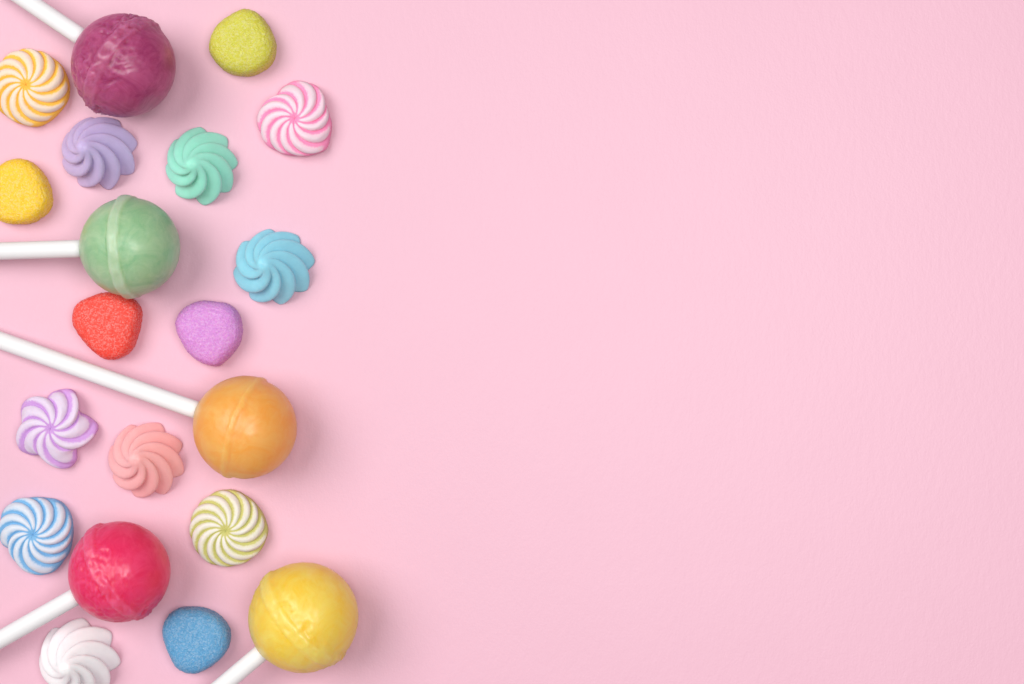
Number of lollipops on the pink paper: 5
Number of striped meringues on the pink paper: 5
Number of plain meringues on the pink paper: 5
